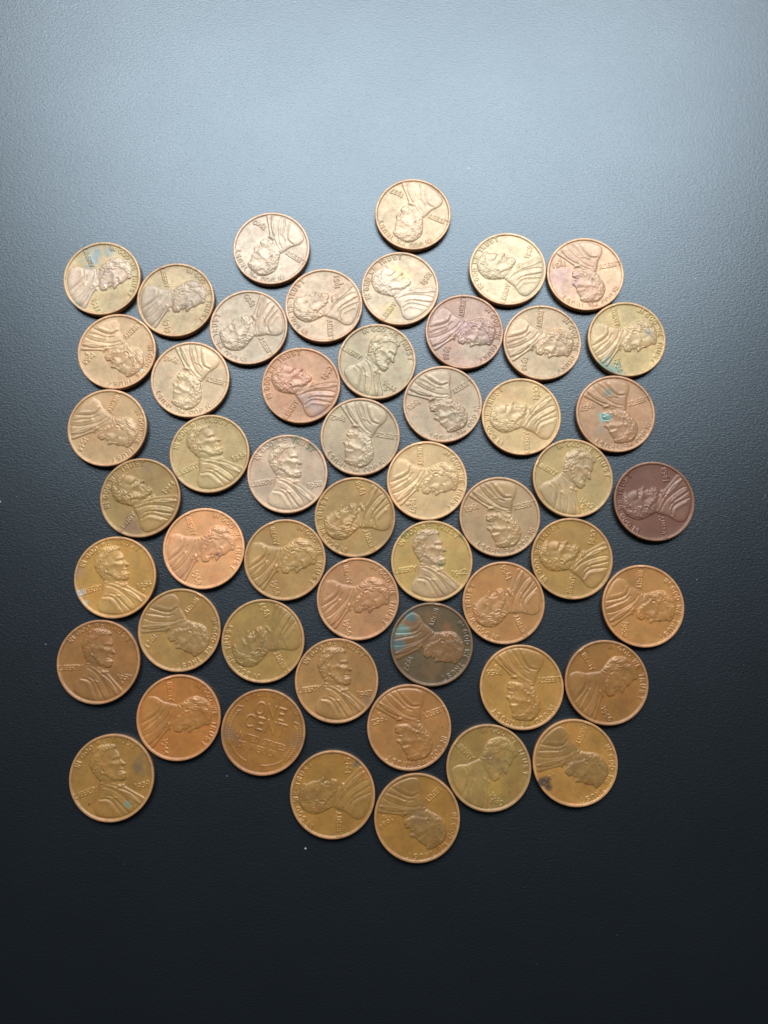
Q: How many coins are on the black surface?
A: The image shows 52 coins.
